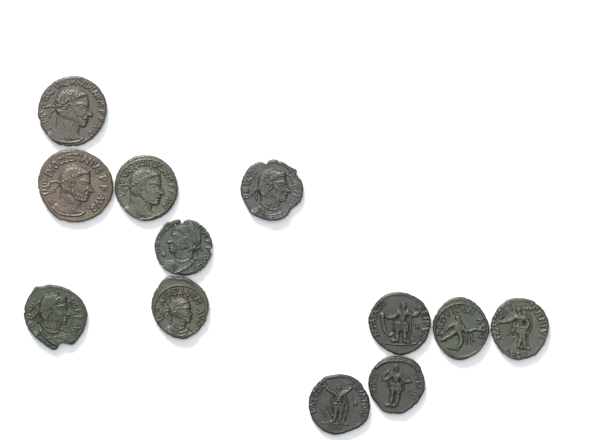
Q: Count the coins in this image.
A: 12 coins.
